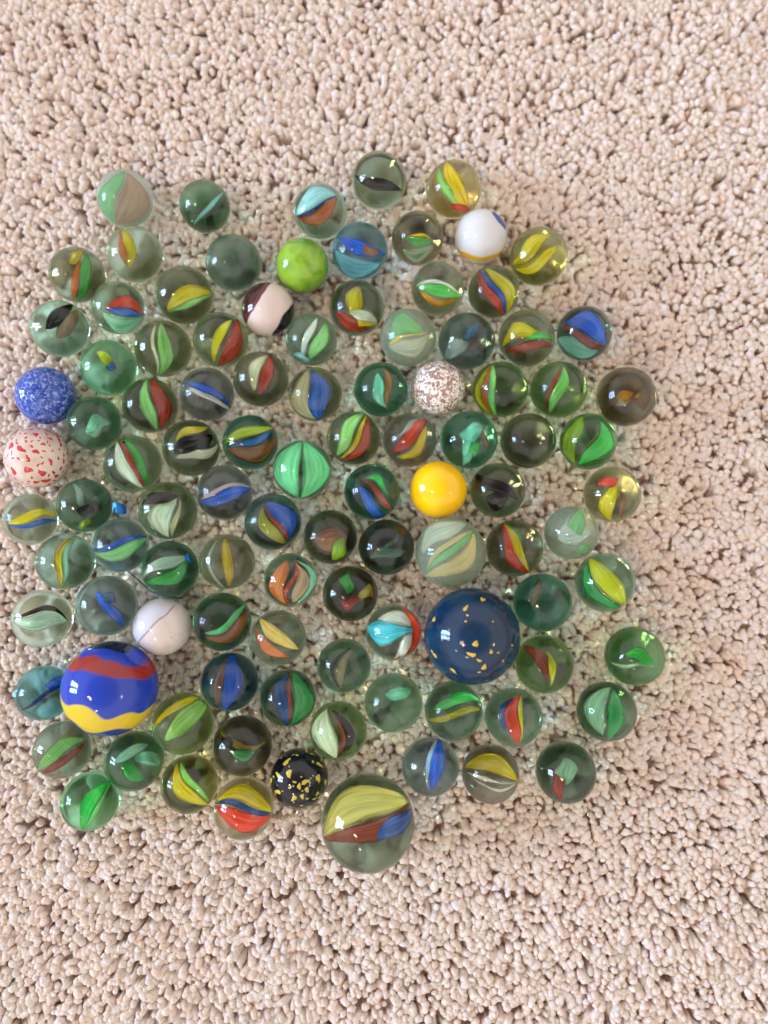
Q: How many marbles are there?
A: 102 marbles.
